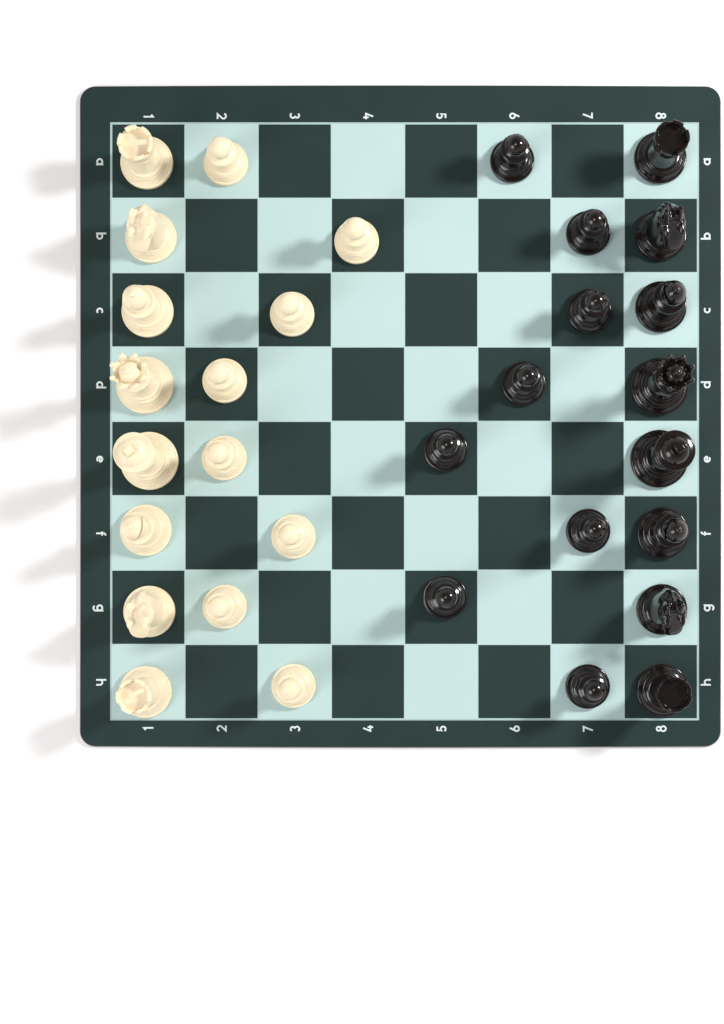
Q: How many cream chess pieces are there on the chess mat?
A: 16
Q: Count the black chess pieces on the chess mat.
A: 16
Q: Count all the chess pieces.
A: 32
